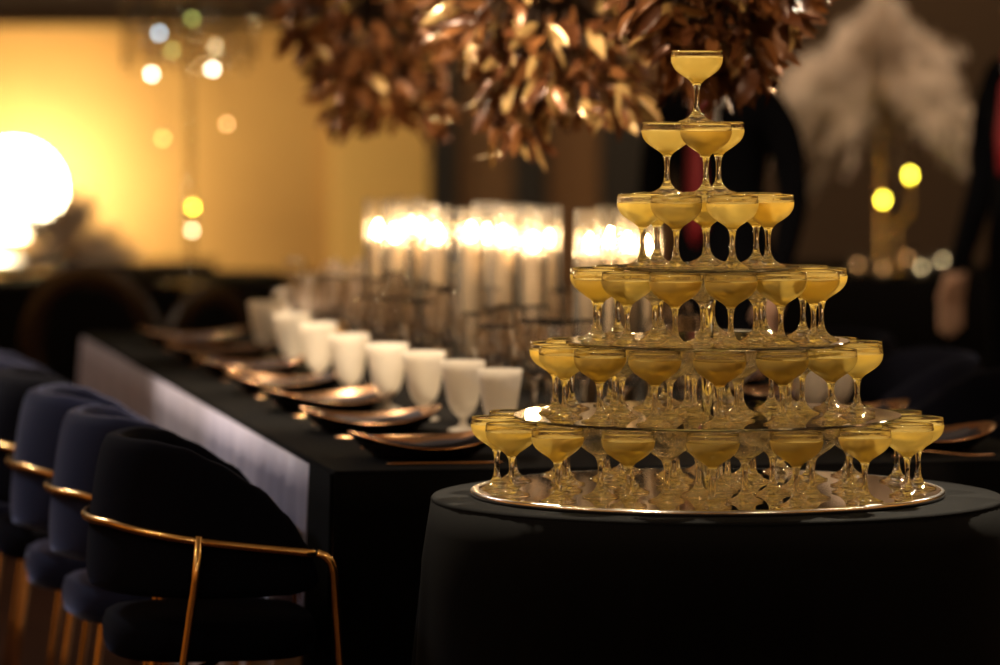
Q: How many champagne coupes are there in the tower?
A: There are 96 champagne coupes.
